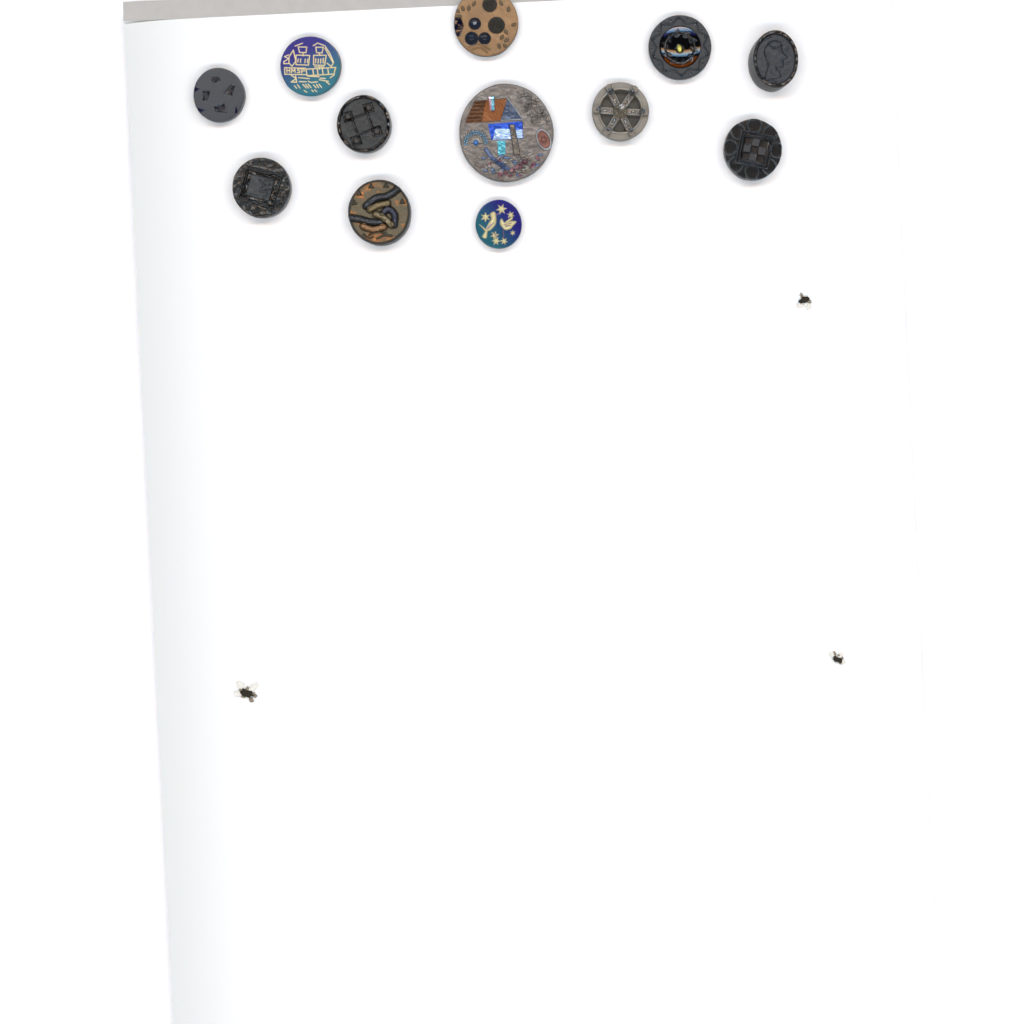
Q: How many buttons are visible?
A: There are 12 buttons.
